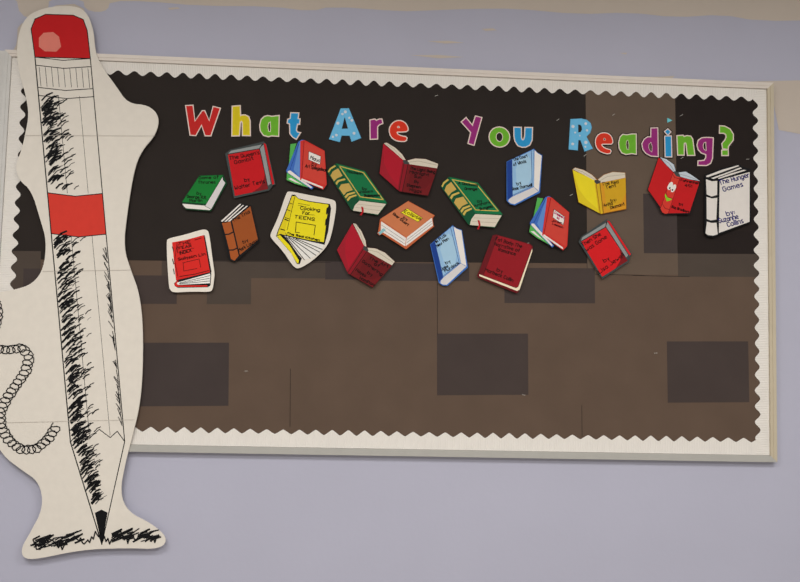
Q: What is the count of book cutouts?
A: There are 19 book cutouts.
